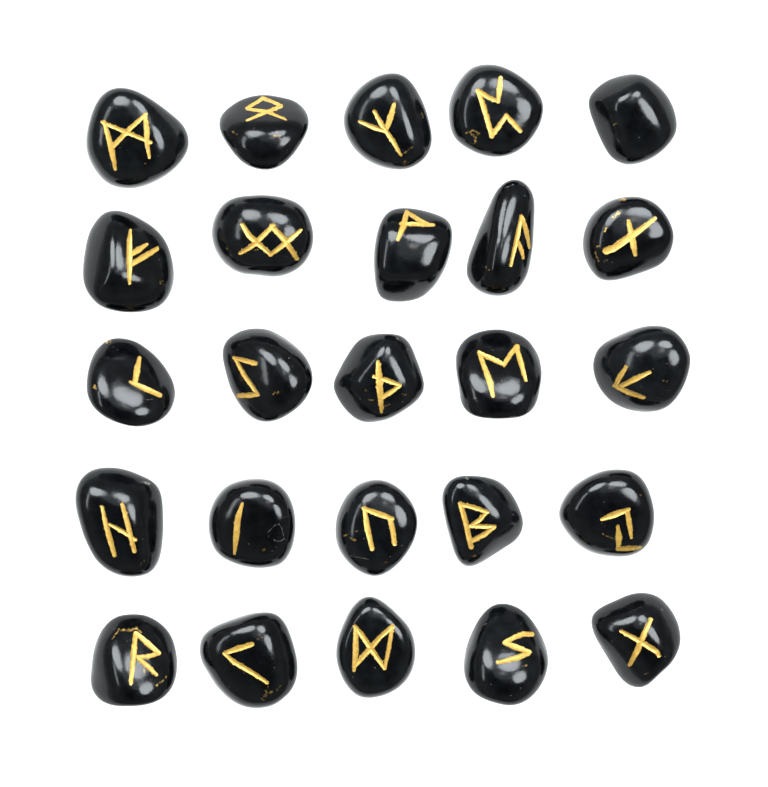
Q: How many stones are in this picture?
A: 25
